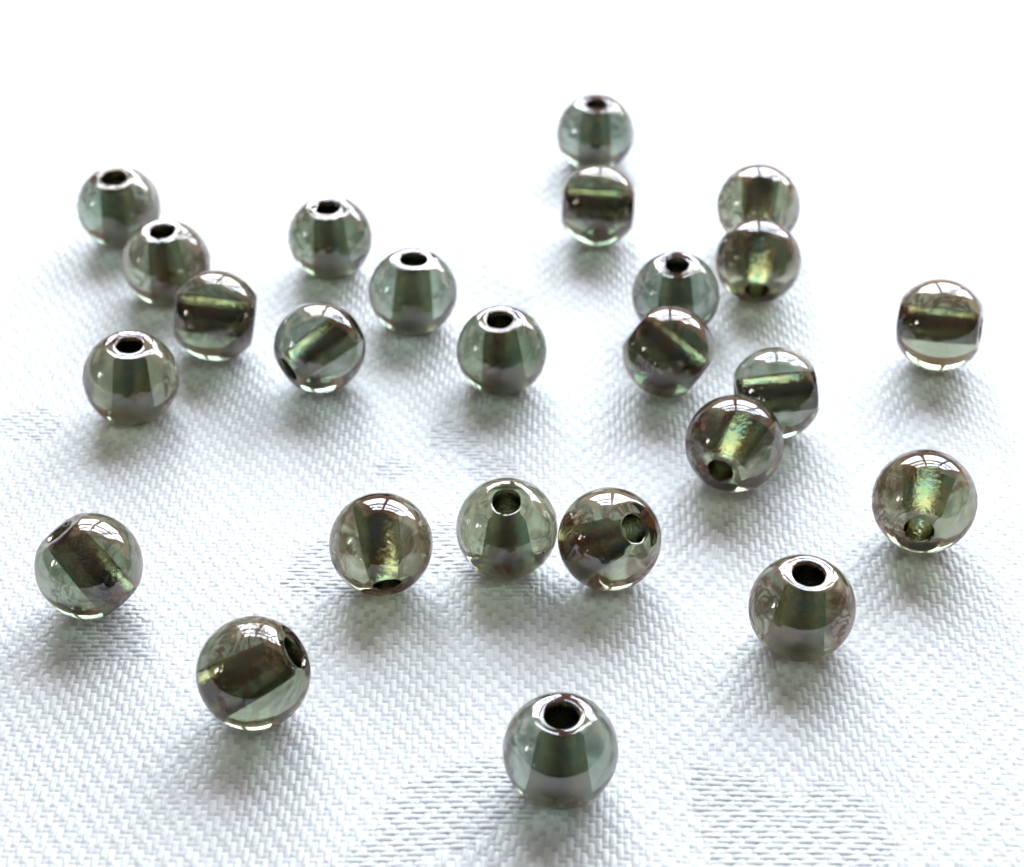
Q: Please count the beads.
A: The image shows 25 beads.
